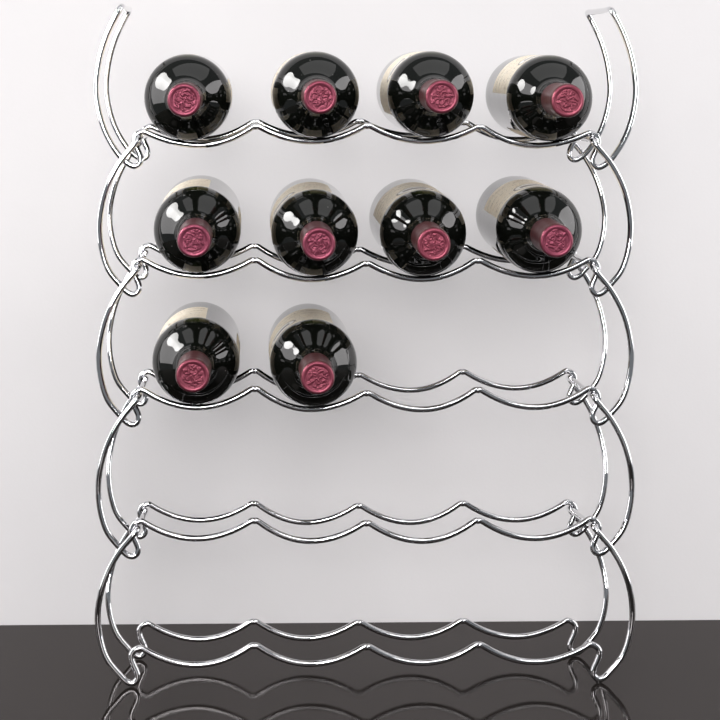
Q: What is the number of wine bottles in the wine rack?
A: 10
